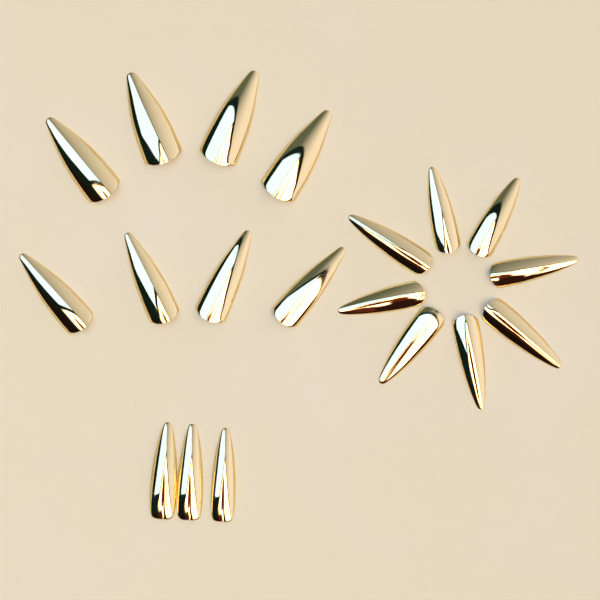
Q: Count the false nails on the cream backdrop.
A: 19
